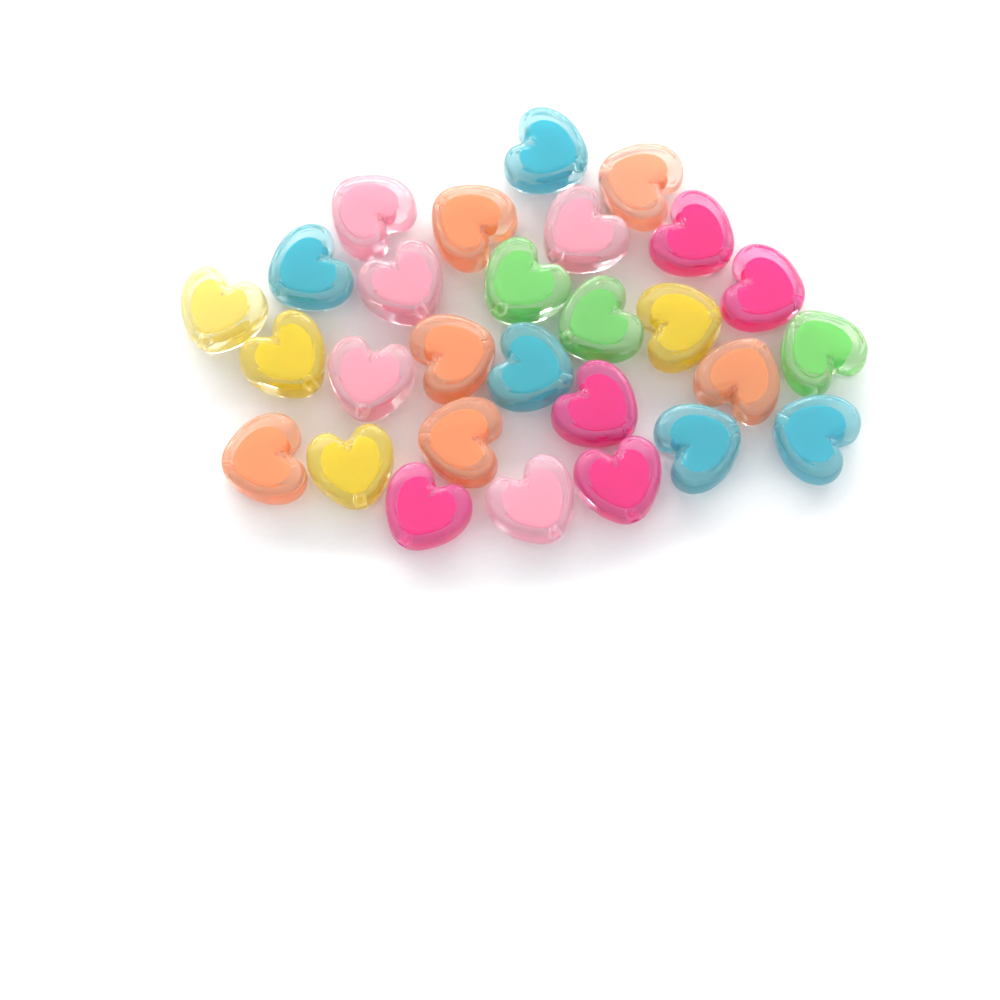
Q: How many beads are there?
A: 28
